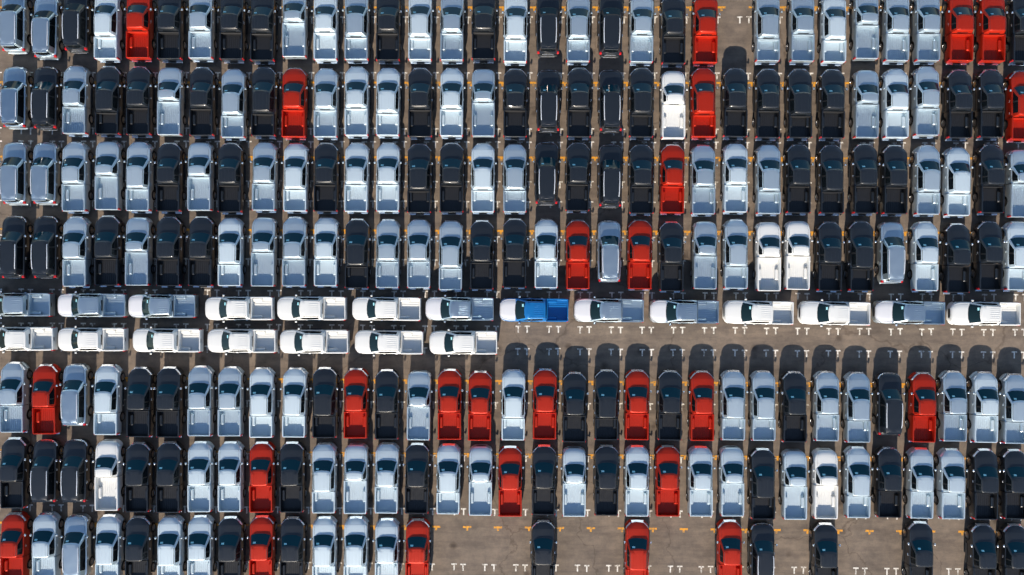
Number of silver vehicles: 110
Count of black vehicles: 85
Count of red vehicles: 26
